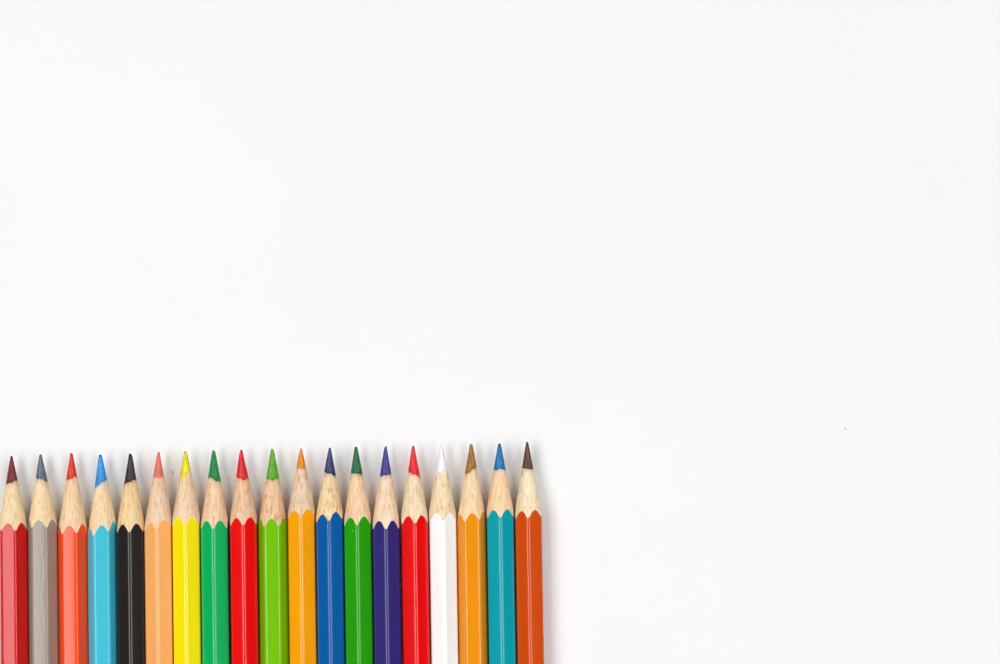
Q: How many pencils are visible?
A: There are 19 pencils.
